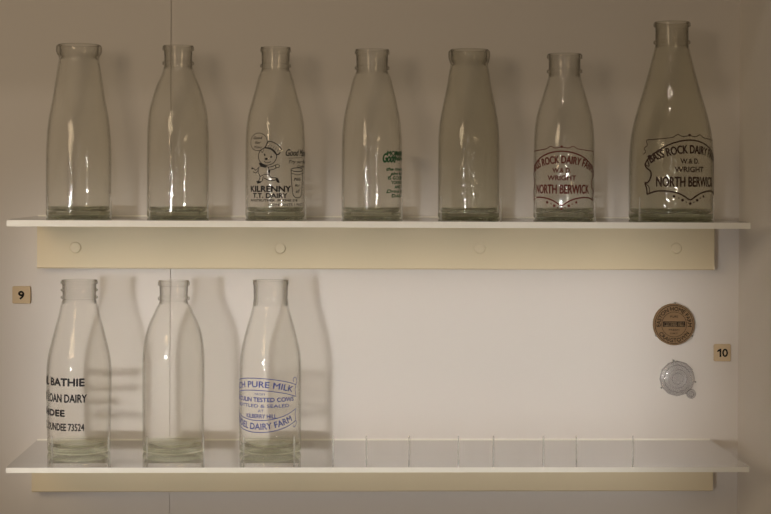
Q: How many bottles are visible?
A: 10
